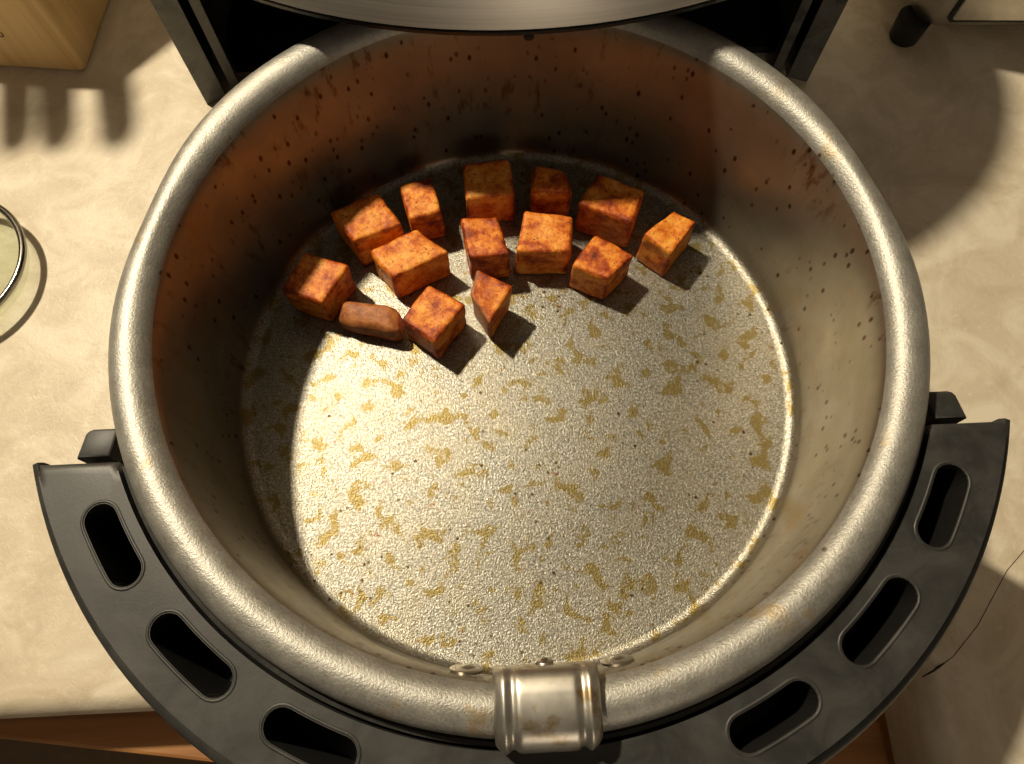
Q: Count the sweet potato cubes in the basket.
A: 14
